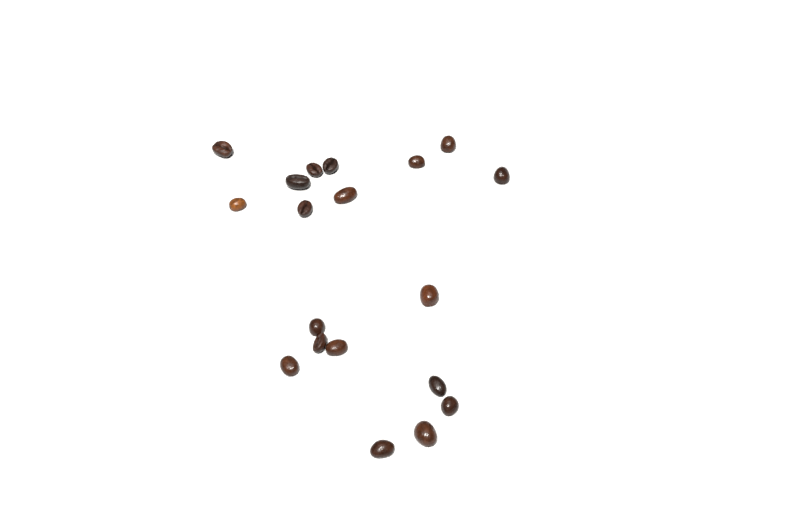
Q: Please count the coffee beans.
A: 19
